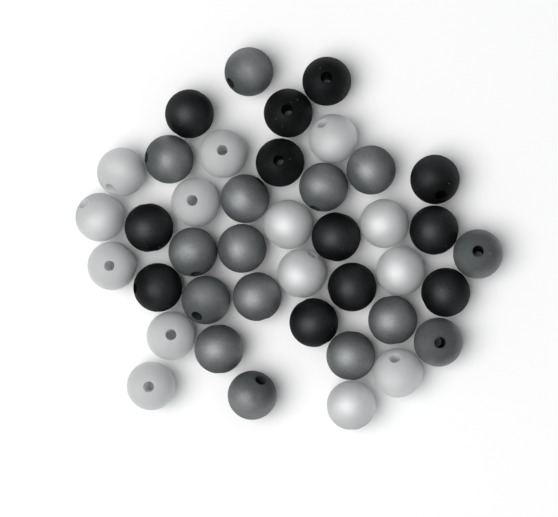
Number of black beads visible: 12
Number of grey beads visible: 15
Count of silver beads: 14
